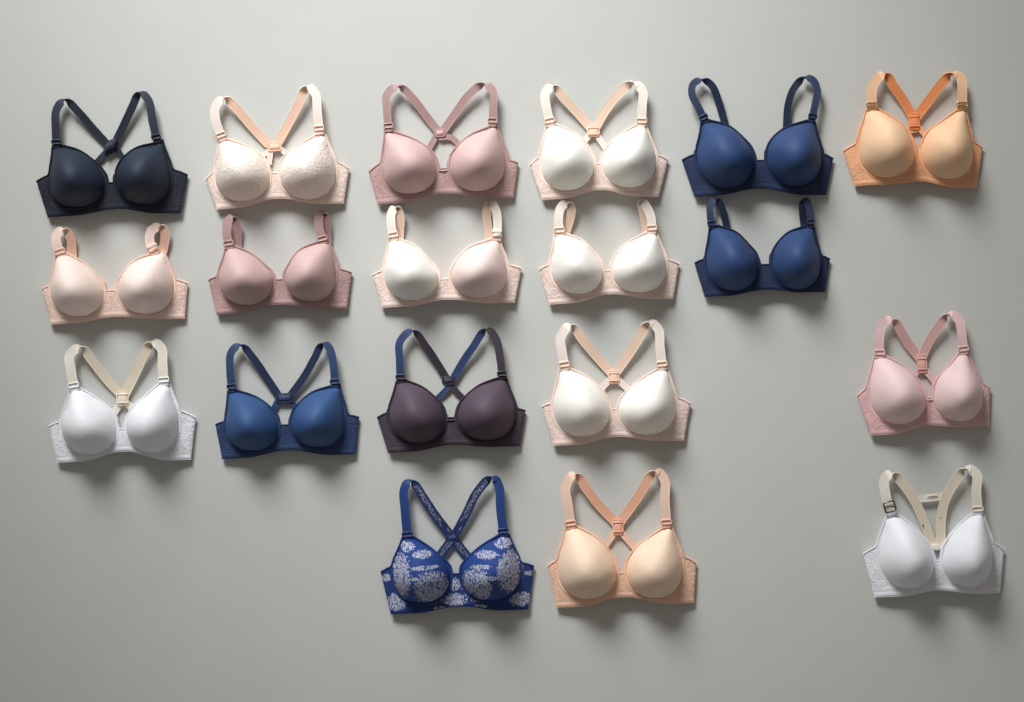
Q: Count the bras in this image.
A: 19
